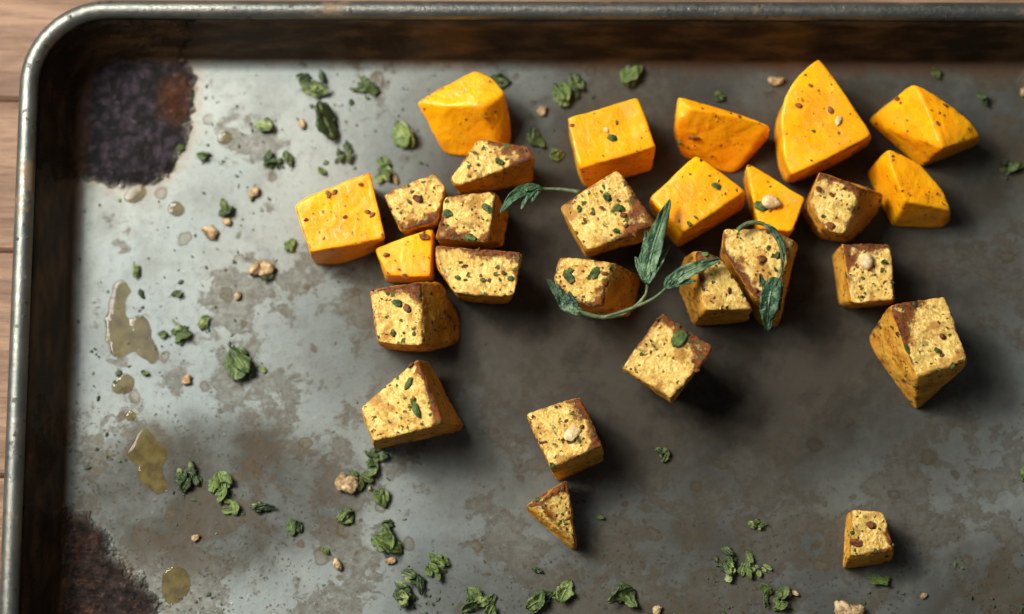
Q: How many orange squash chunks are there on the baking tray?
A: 10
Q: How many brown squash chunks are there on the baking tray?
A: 17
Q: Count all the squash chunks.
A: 27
